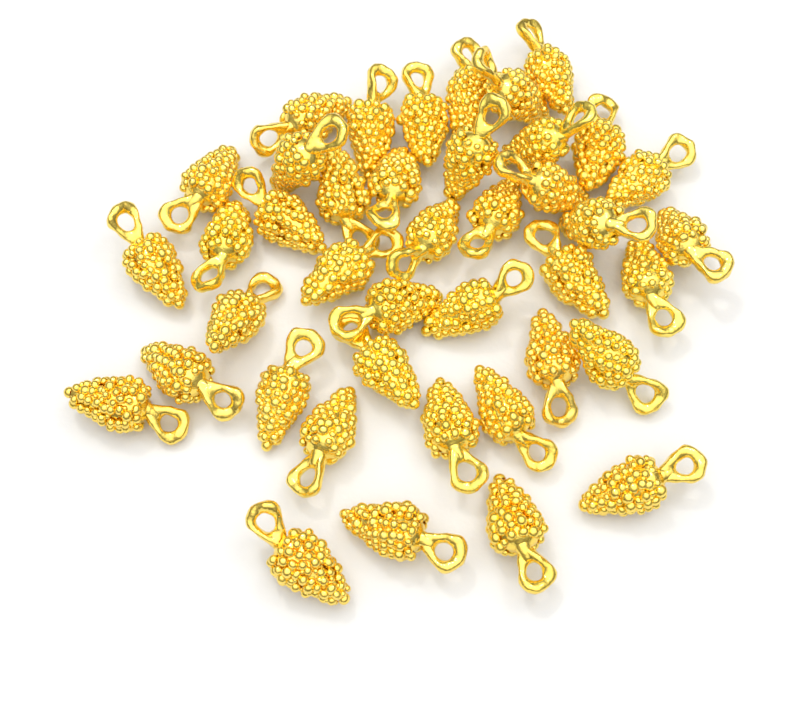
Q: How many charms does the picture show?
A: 41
